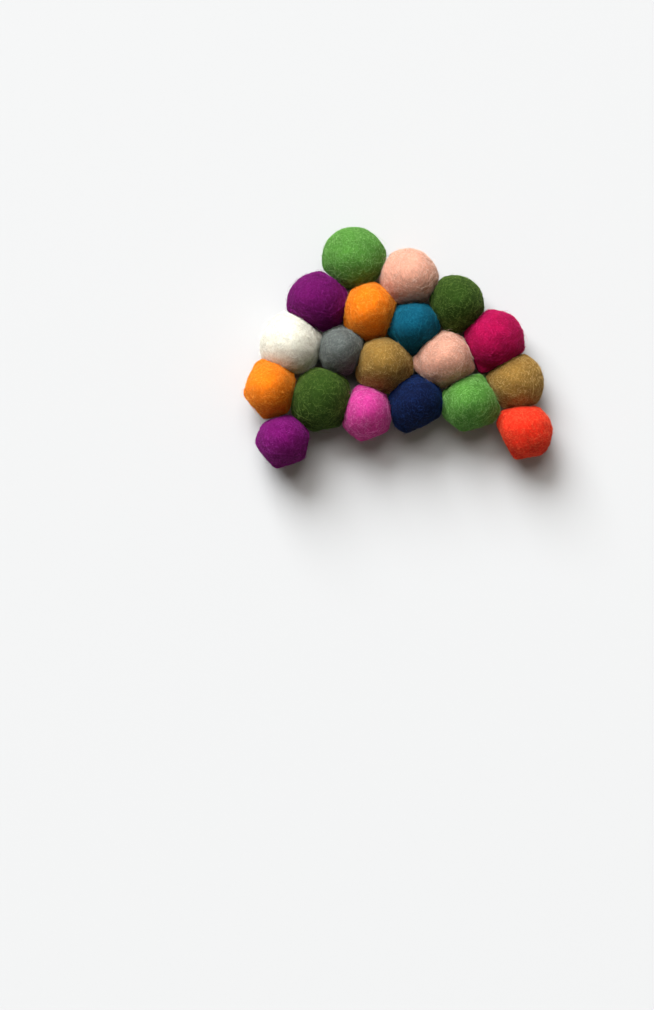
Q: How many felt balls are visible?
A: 19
